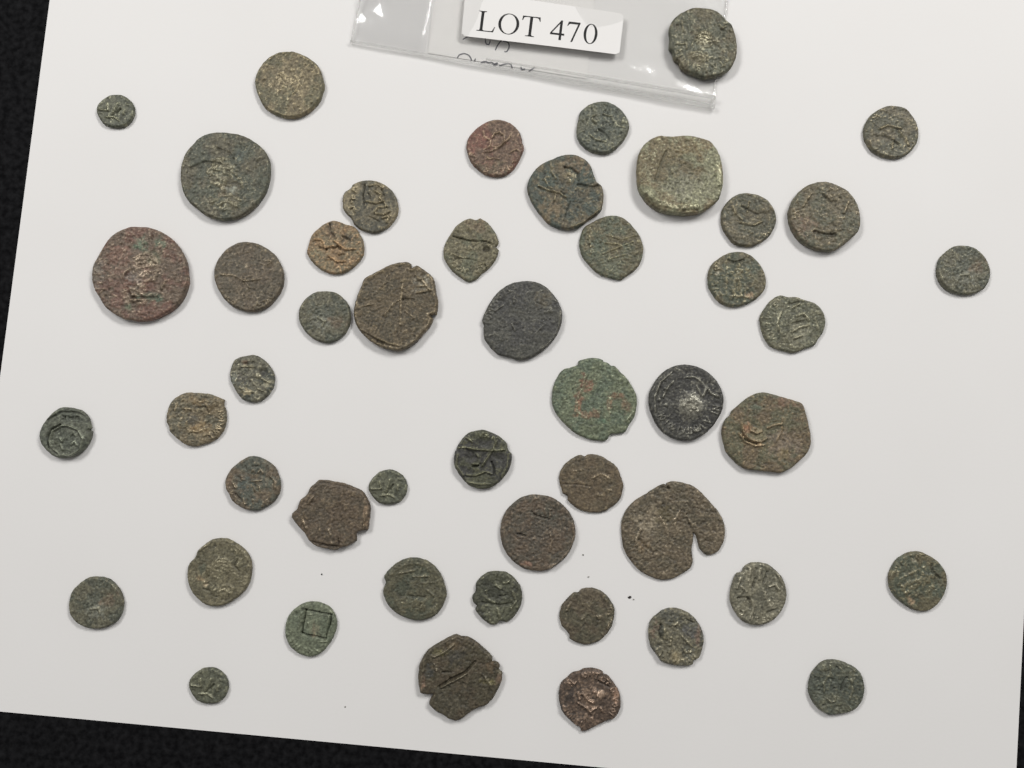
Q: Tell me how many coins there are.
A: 49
